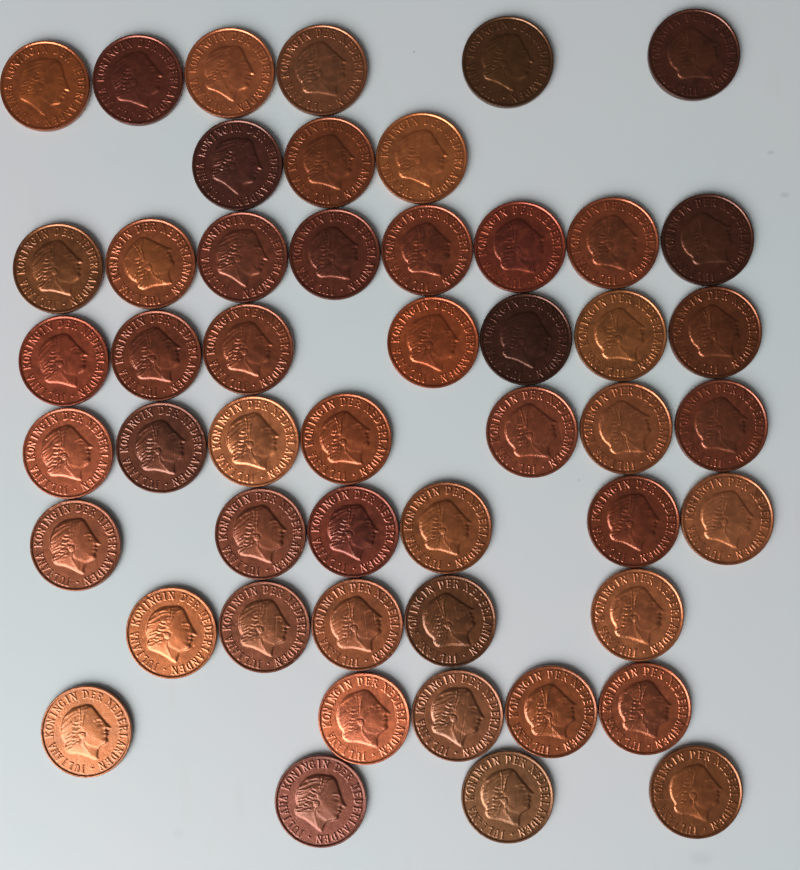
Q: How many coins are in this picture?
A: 50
